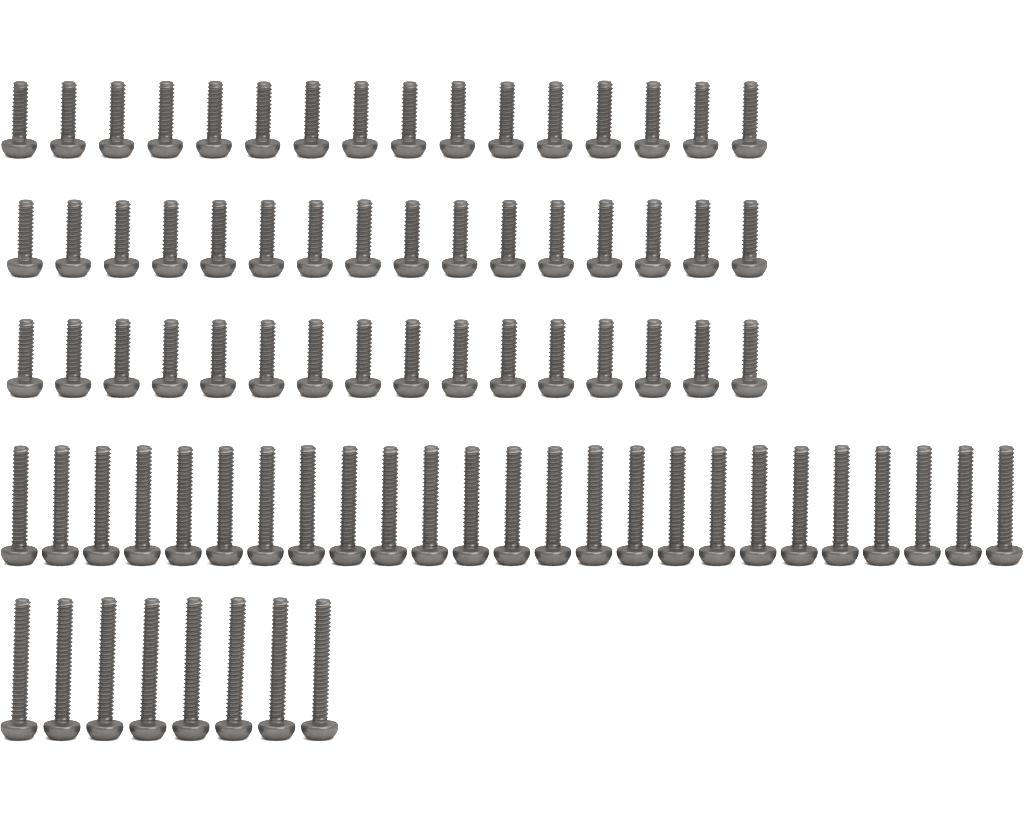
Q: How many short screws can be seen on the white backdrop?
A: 48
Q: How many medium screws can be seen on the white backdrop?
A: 25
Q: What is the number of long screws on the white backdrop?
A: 8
